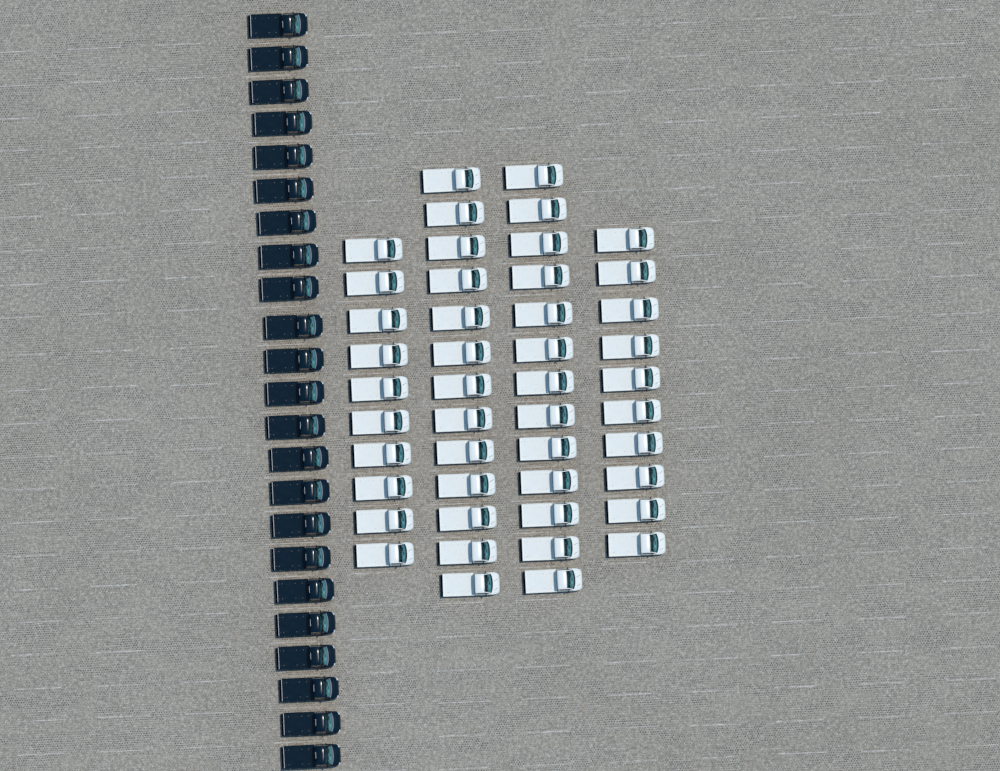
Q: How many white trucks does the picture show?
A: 46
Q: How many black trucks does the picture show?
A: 23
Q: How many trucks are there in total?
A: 69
